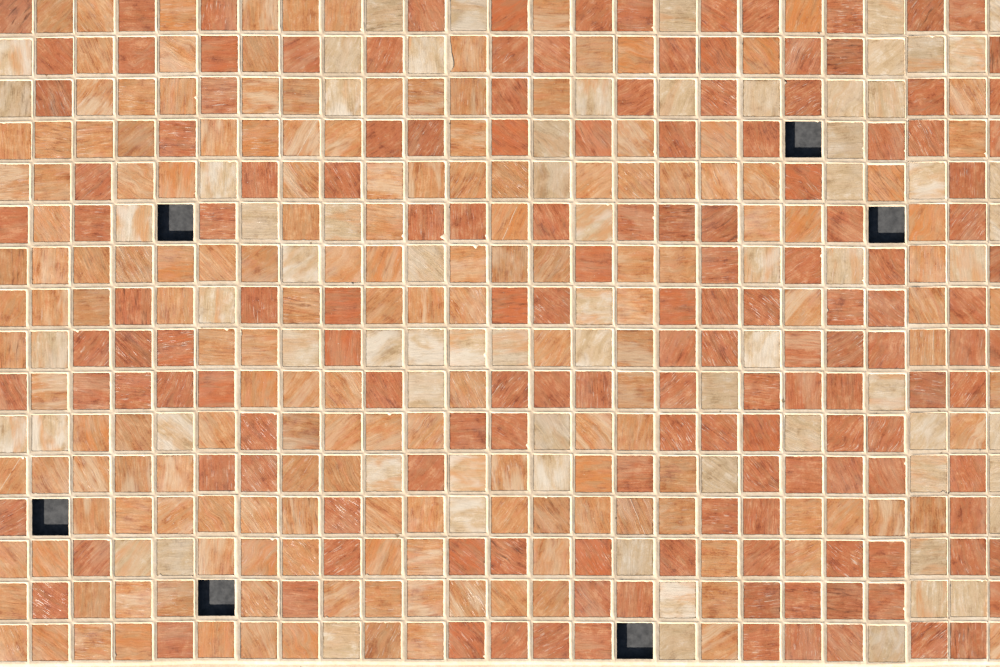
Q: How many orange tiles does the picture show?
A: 169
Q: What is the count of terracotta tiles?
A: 152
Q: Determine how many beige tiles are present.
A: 73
